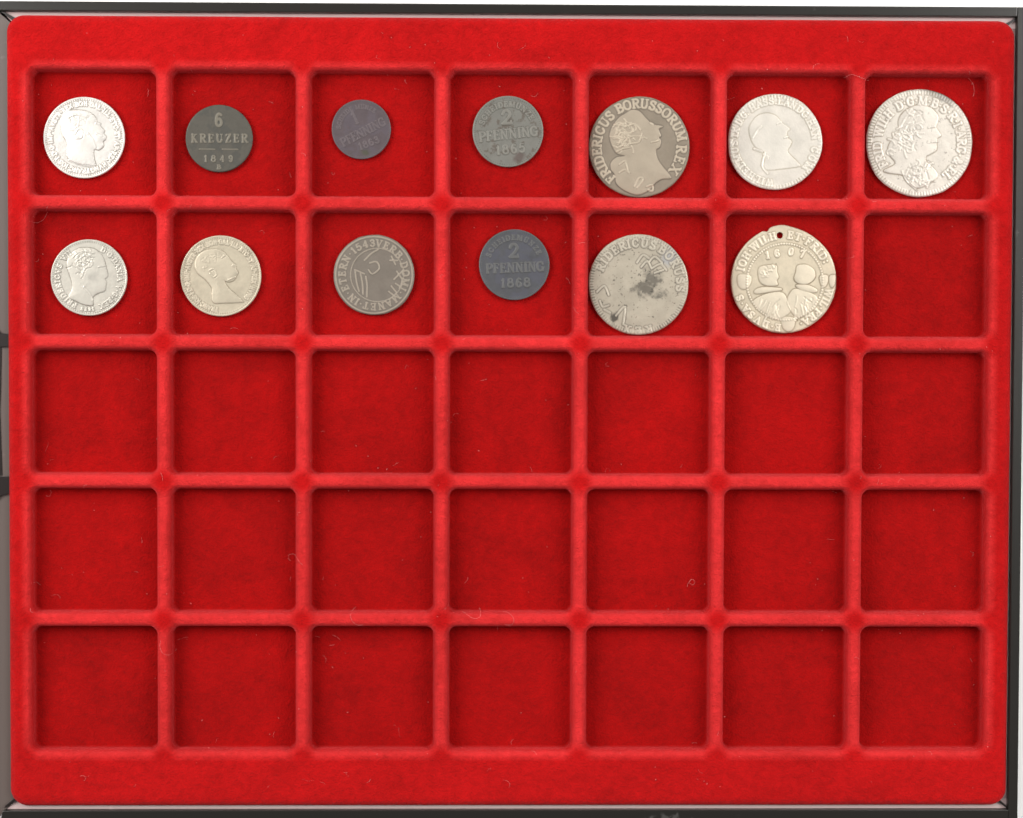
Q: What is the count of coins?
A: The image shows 13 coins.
